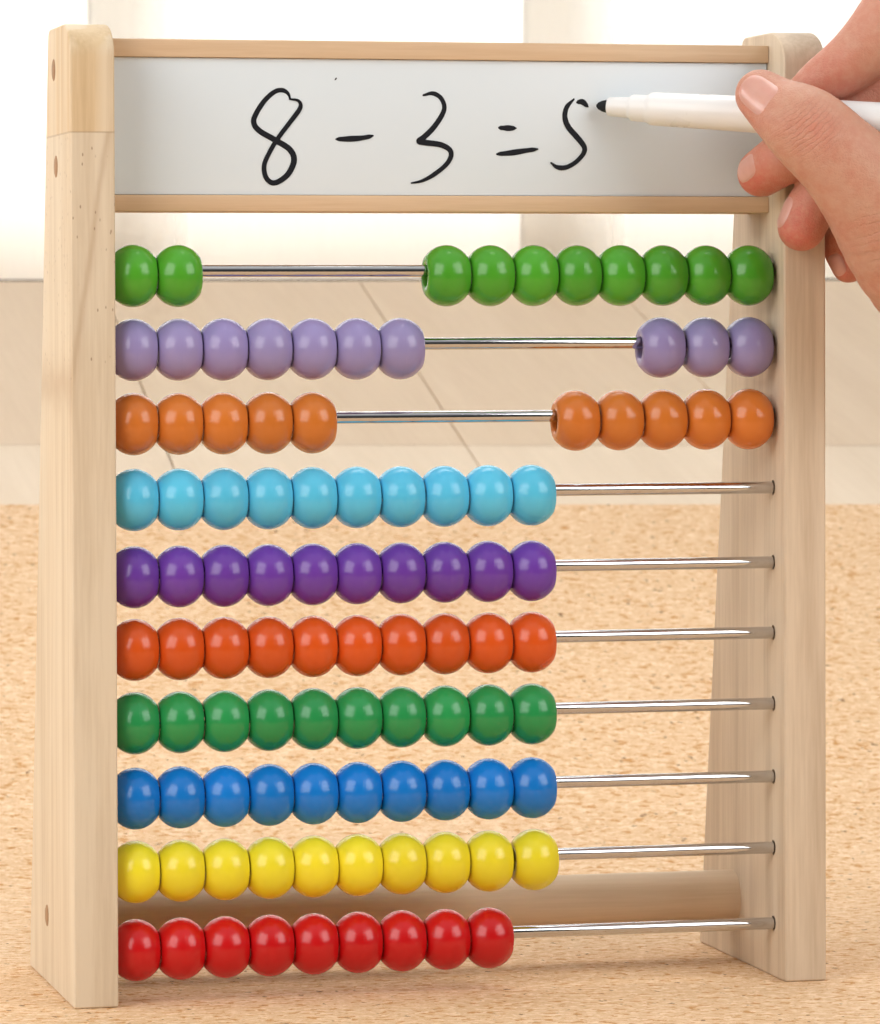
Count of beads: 99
